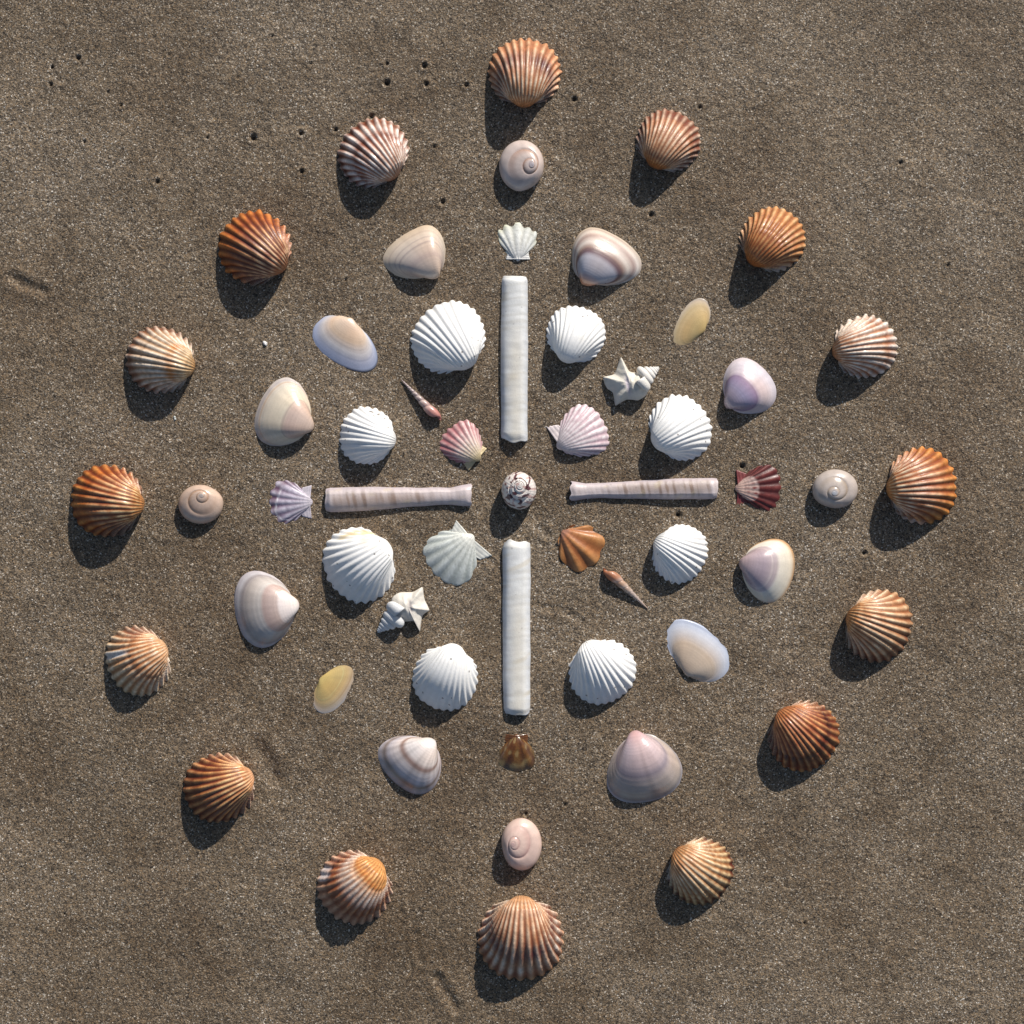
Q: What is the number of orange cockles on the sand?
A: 16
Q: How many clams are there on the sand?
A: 12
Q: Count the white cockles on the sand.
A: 8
